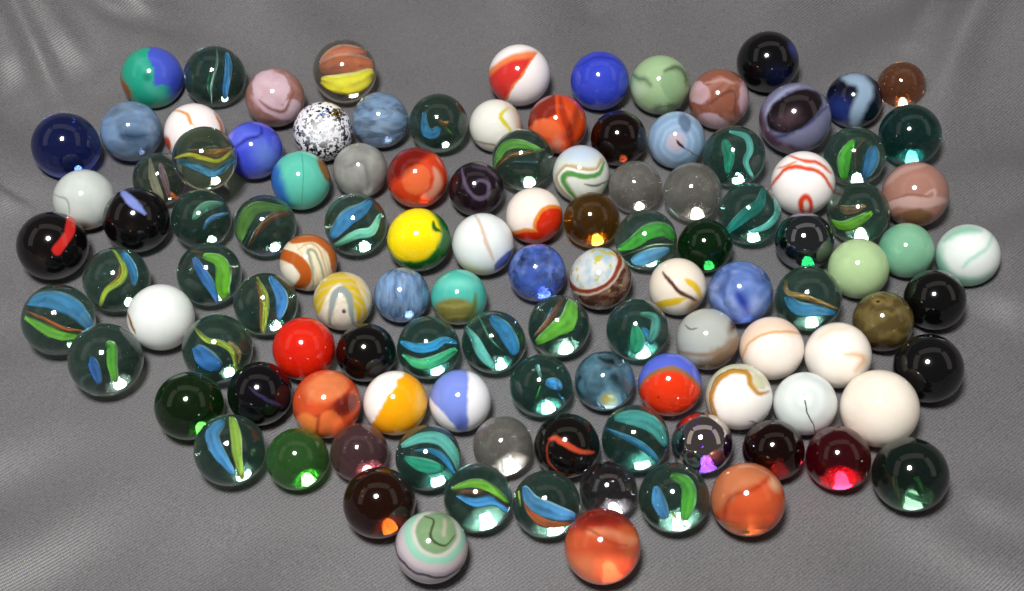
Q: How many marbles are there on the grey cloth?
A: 114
